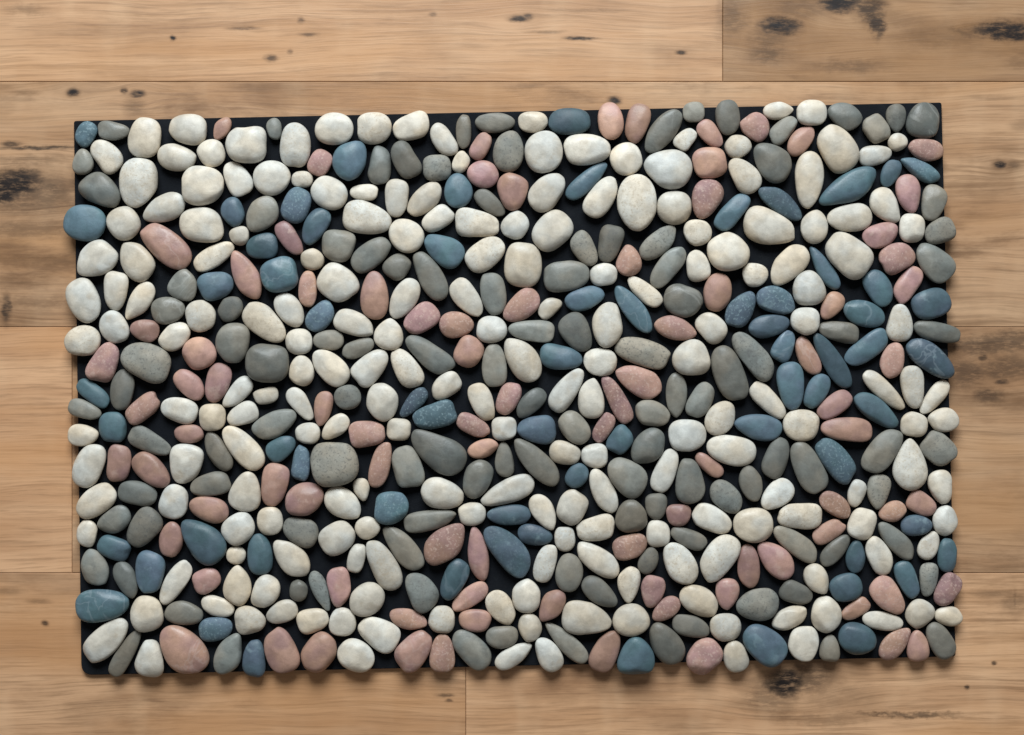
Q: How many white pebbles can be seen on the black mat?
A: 200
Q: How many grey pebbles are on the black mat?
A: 113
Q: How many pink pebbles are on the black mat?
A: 88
